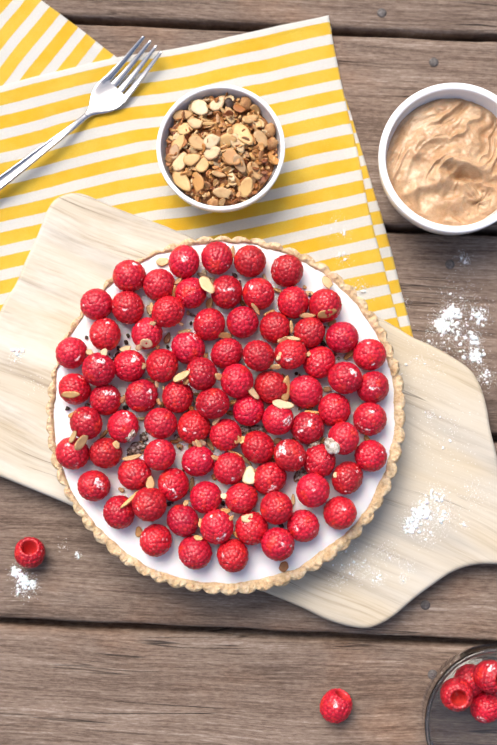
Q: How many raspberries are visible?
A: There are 88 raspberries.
